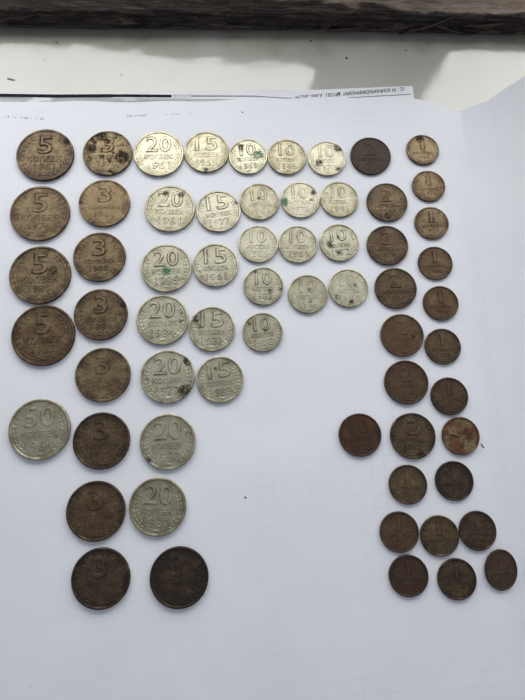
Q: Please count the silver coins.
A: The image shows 26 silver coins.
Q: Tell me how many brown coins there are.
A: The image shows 37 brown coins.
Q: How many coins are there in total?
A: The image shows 63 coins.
